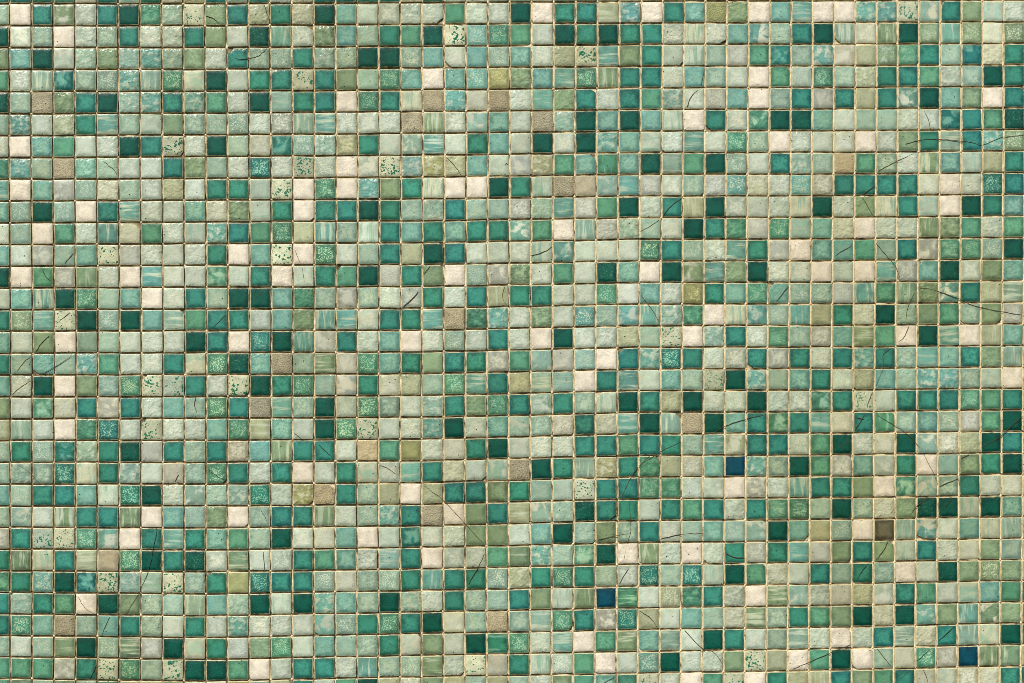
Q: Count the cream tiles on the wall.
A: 78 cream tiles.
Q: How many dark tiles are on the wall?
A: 109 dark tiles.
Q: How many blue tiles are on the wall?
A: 3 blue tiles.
